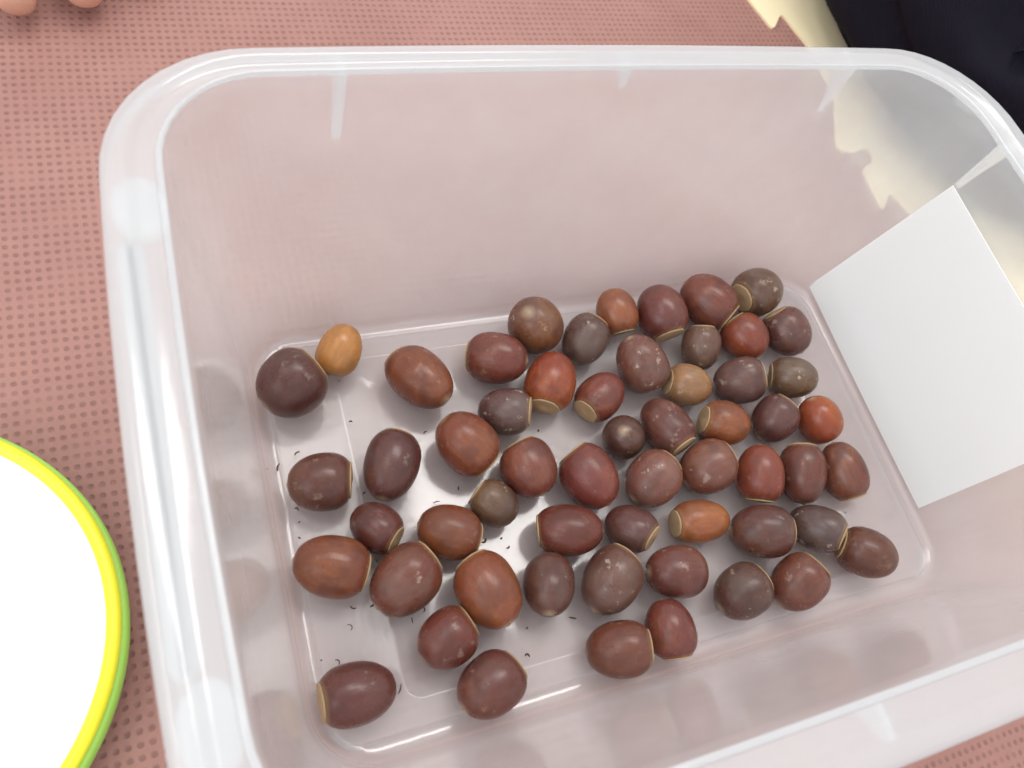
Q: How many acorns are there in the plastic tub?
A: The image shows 57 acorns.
